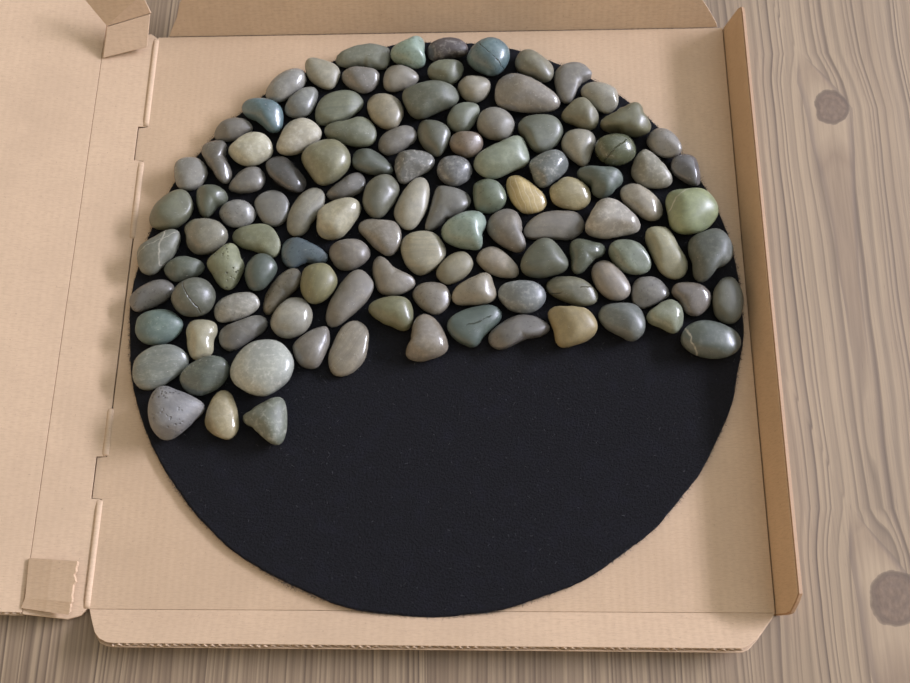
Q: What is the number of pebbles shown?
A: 118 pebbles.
